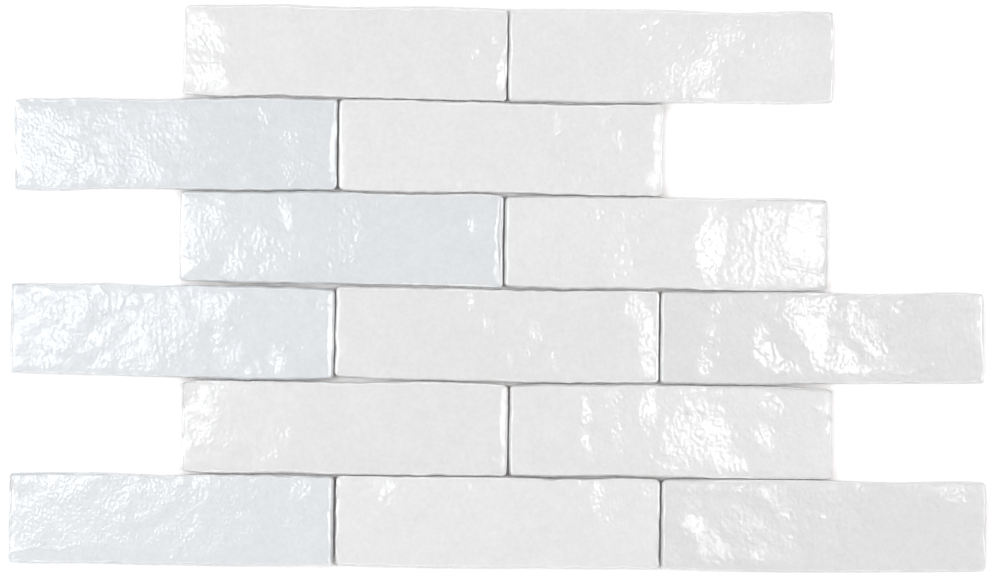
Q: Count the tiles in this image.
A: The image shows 14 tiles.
